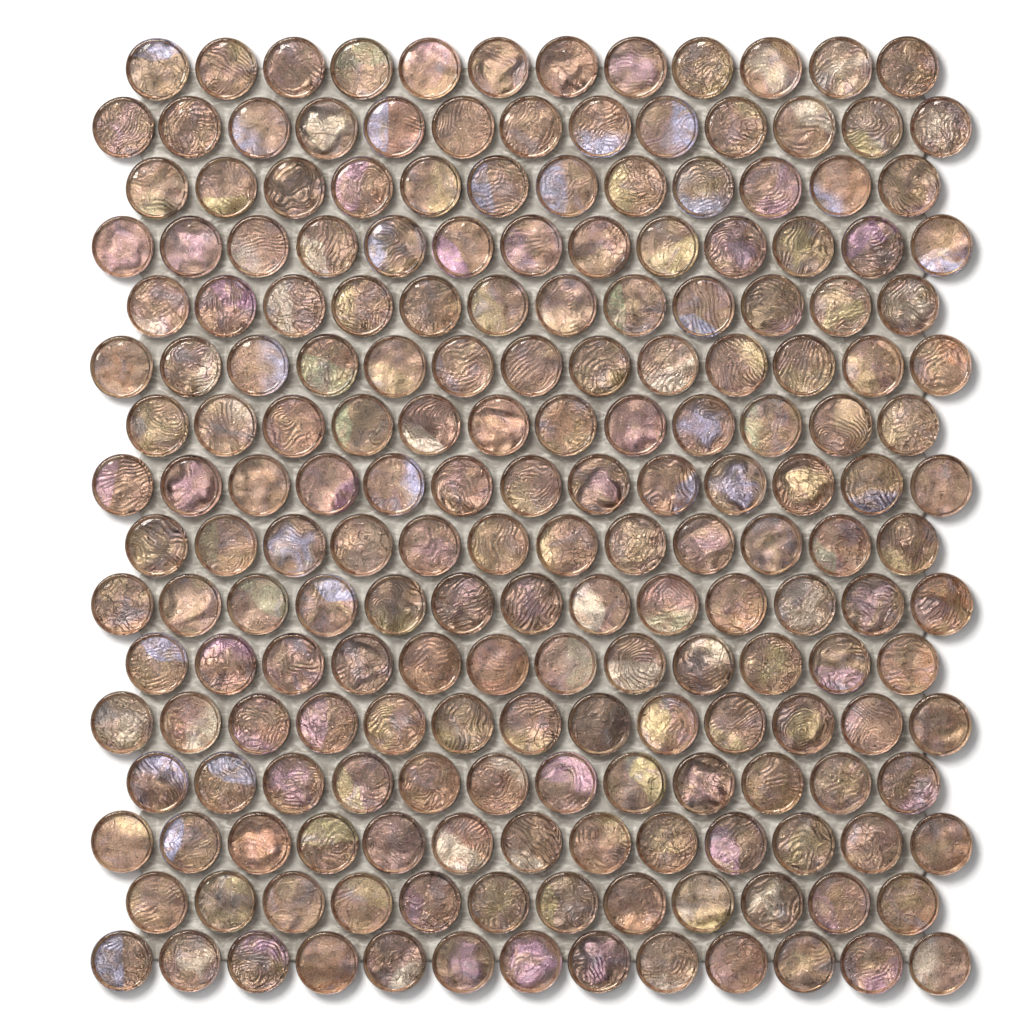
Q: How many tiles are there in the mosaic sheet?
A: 200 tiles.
